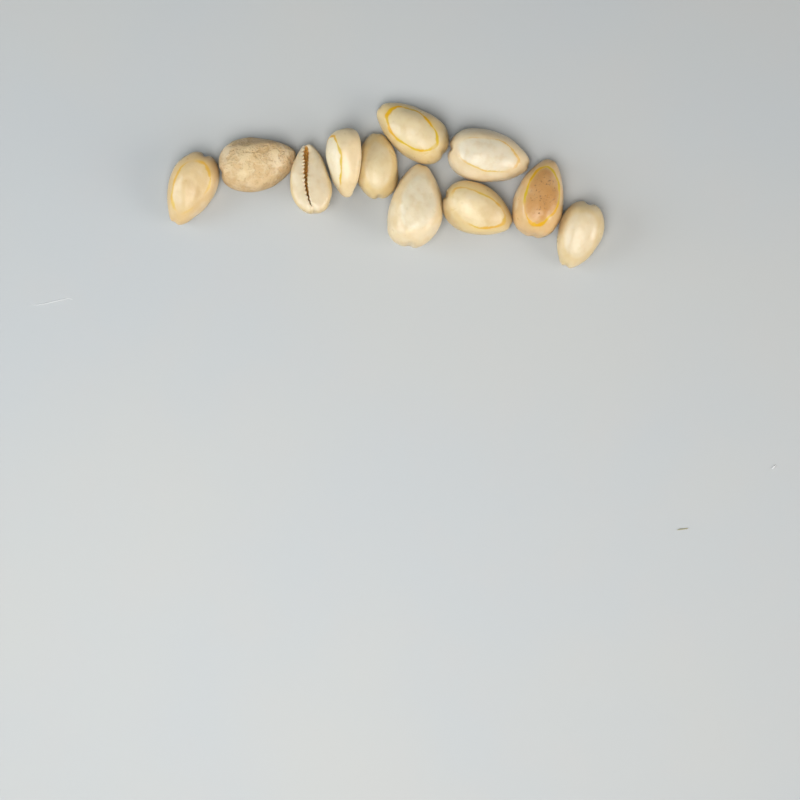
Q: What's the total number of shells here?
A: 11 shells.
